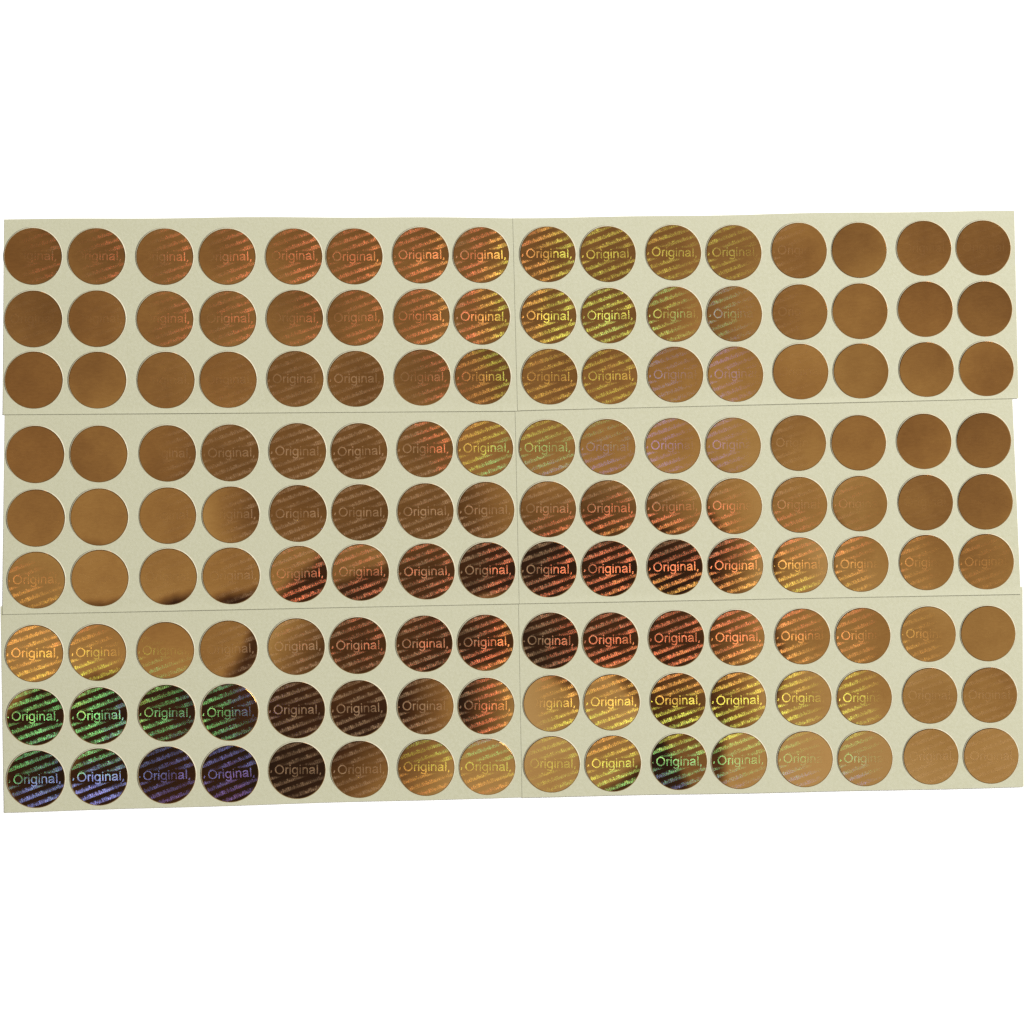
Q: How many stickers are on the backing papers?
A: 144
